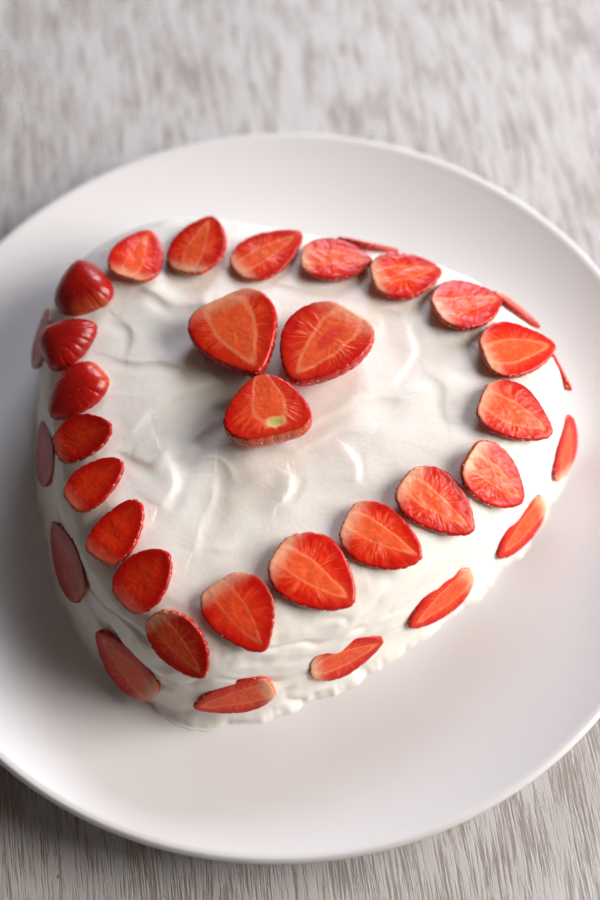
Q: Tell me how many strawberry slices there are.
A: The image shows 36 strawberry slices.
